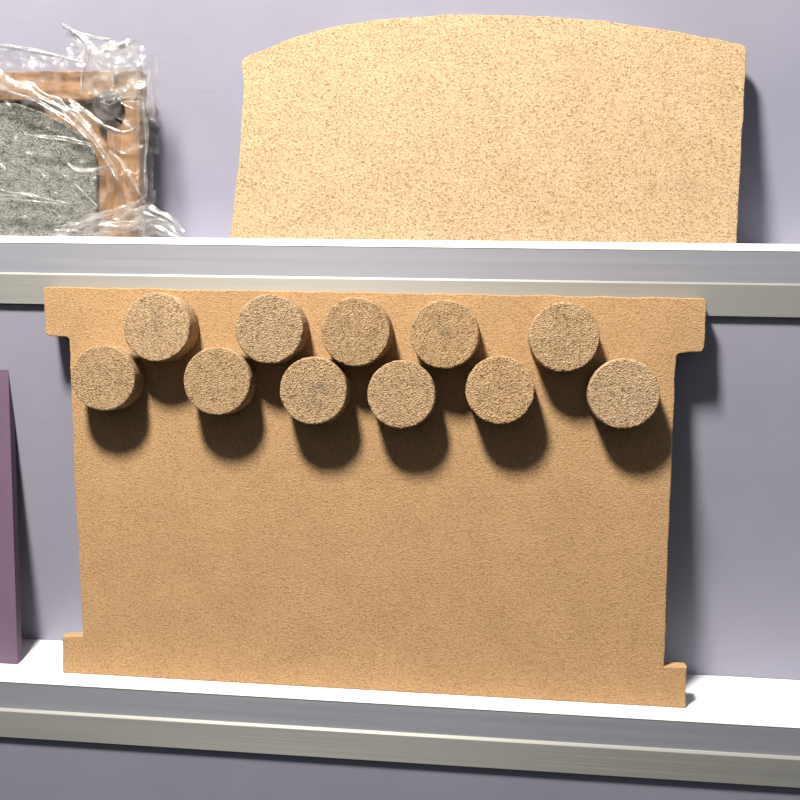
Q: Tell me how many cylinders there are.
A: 11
